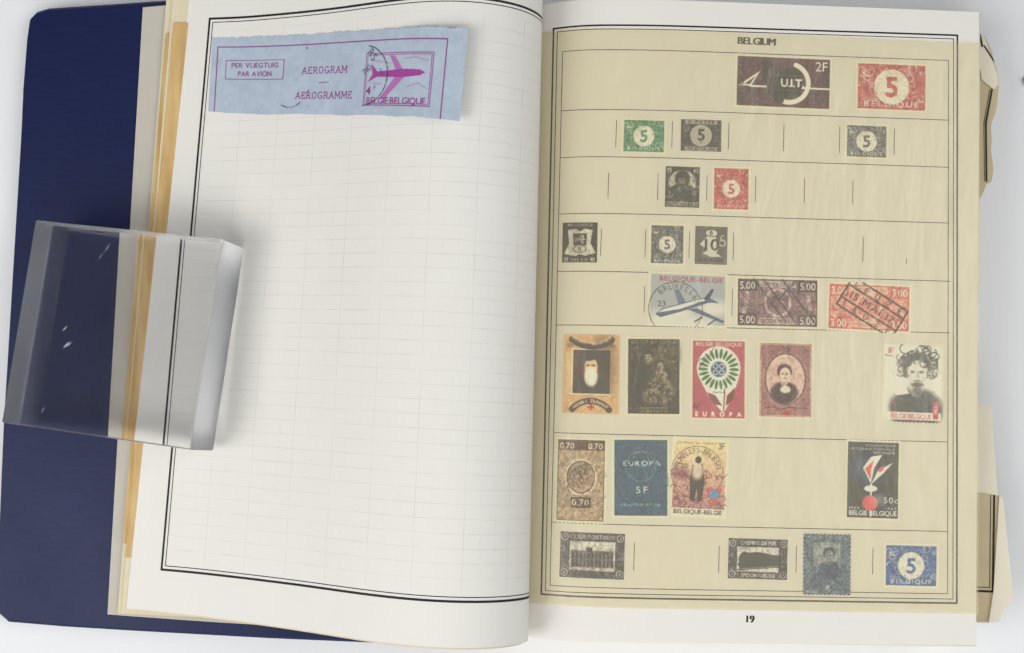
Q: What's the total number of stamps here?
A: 26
